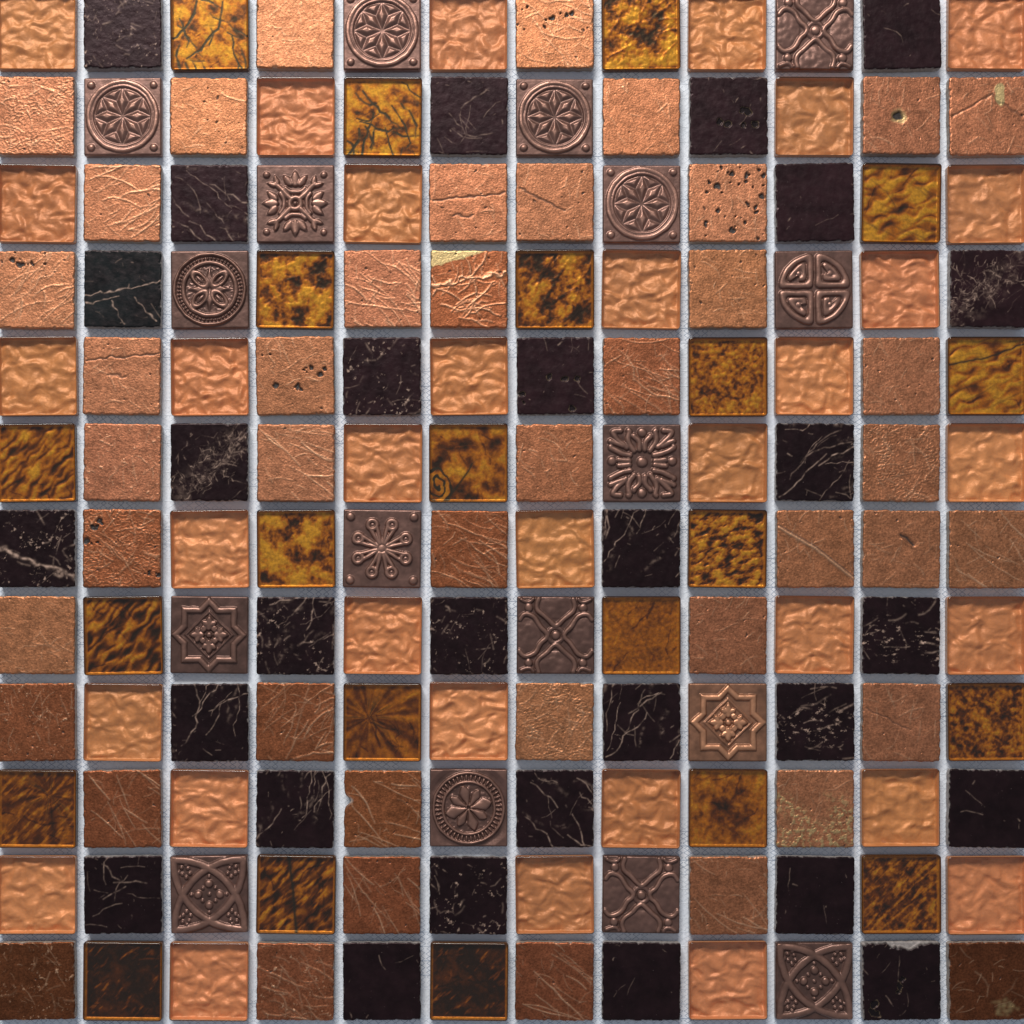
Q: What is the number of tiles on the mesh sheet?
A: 144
